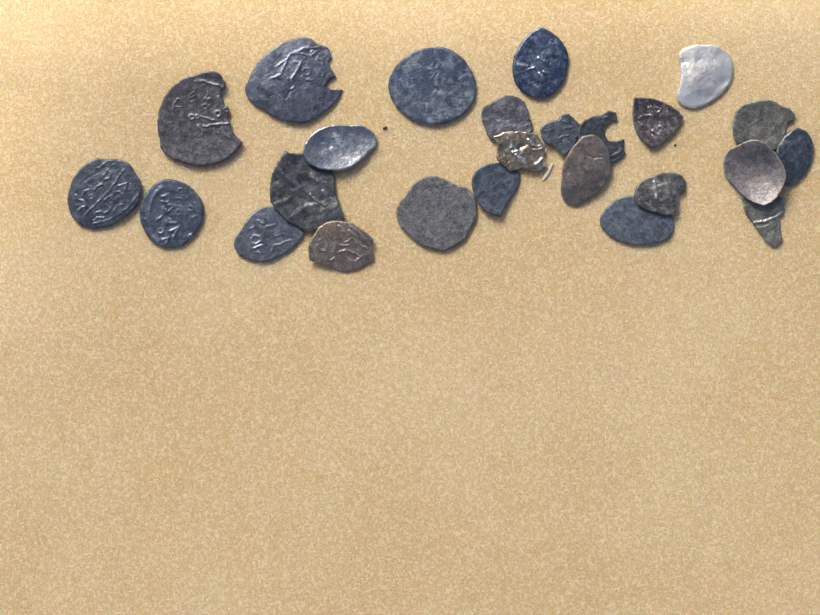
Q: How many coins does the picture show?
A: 25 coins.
